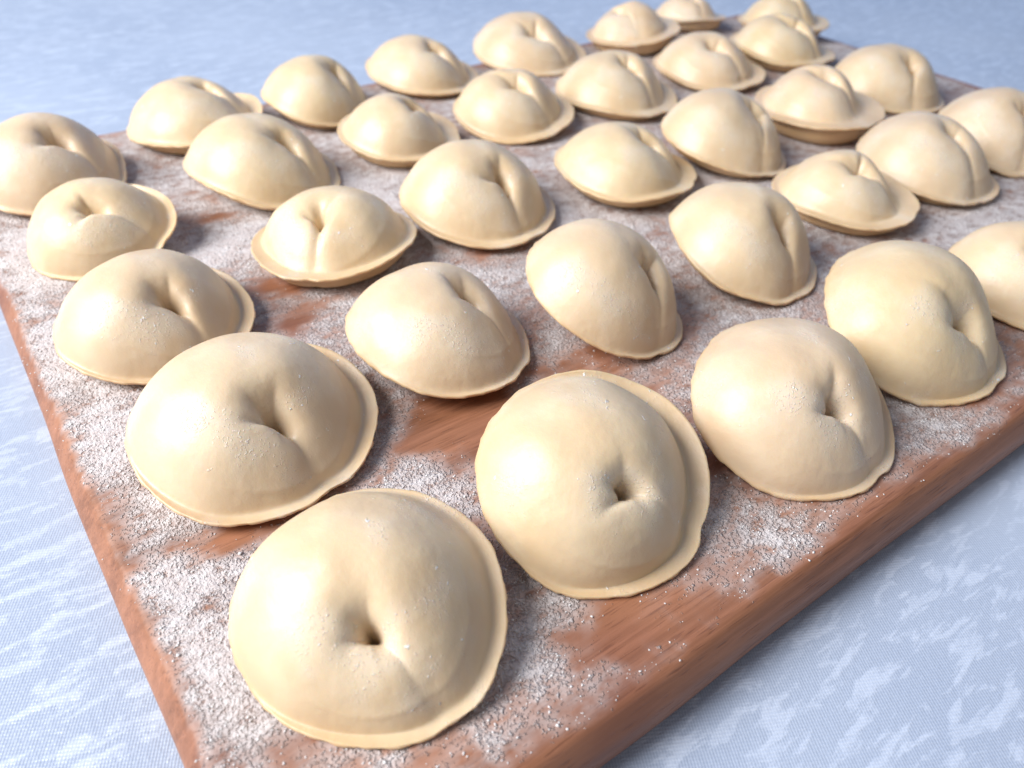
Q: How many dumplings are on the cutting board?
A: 34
